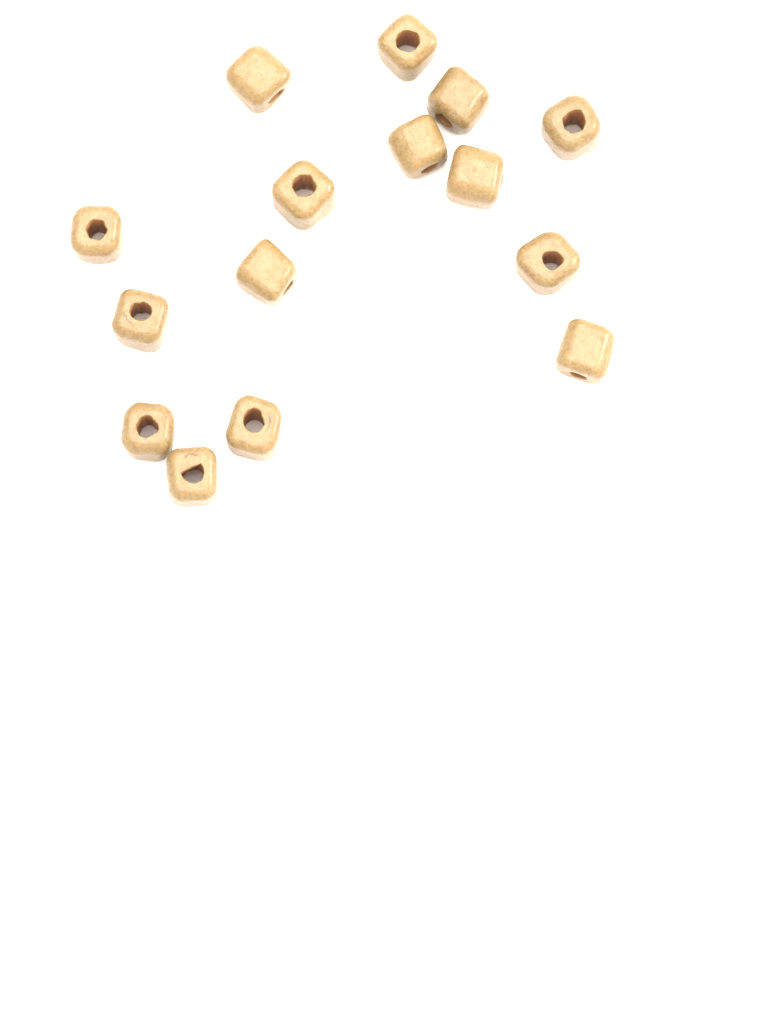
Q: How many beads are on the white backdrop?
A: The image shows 15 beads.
